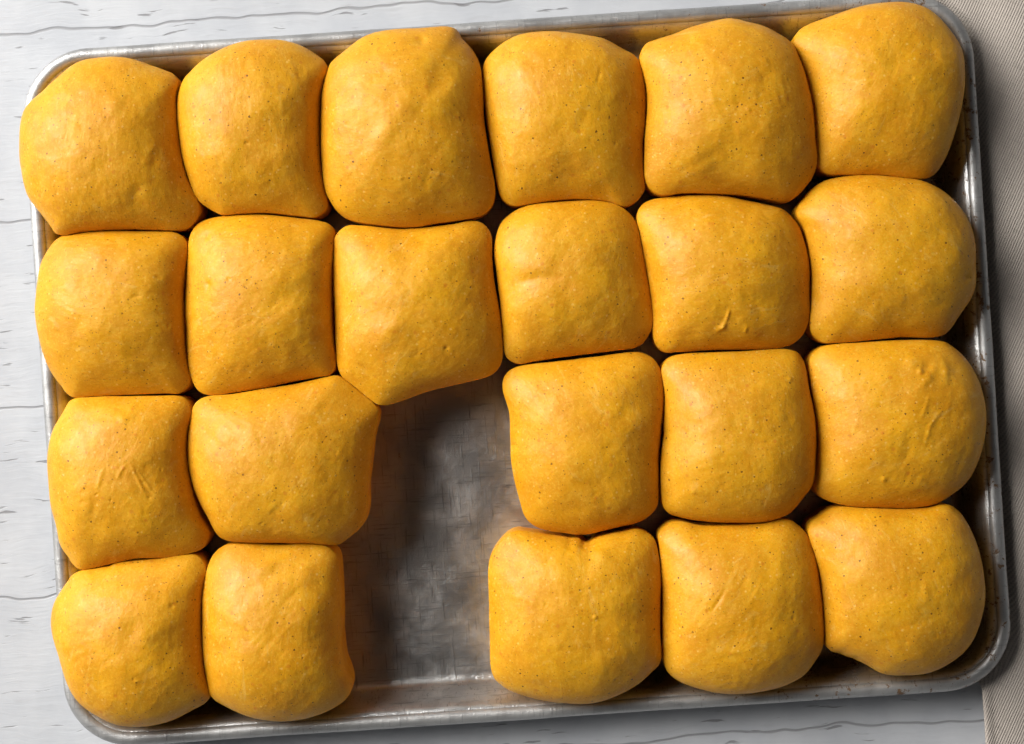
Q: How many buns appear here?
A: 22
